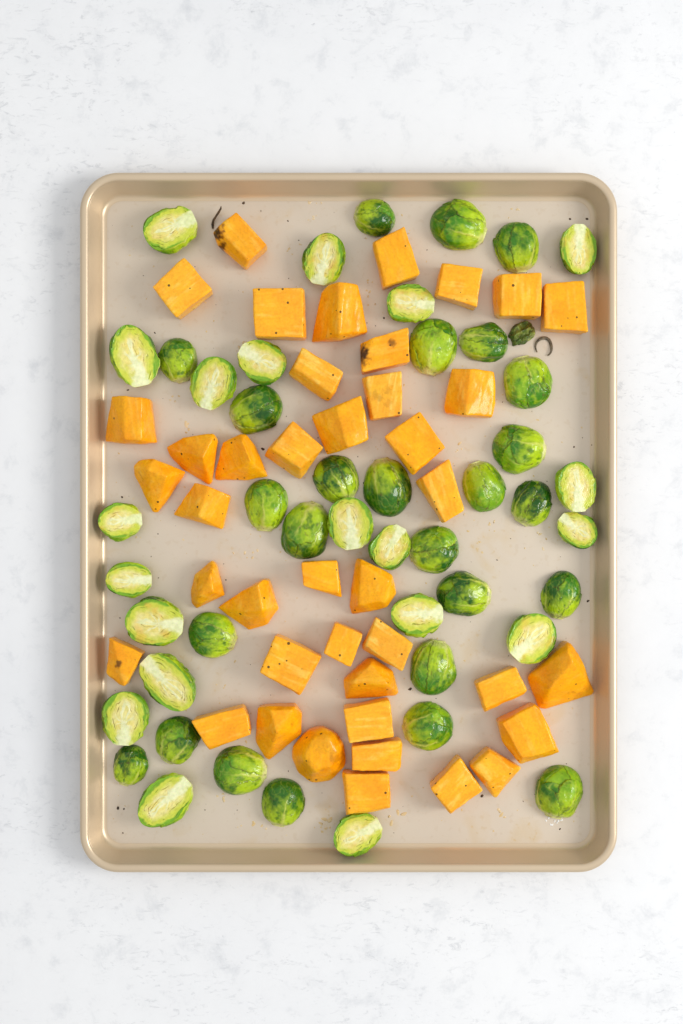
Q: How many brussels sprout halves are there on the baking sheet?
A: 46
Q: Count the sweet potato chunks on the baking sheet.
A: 41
